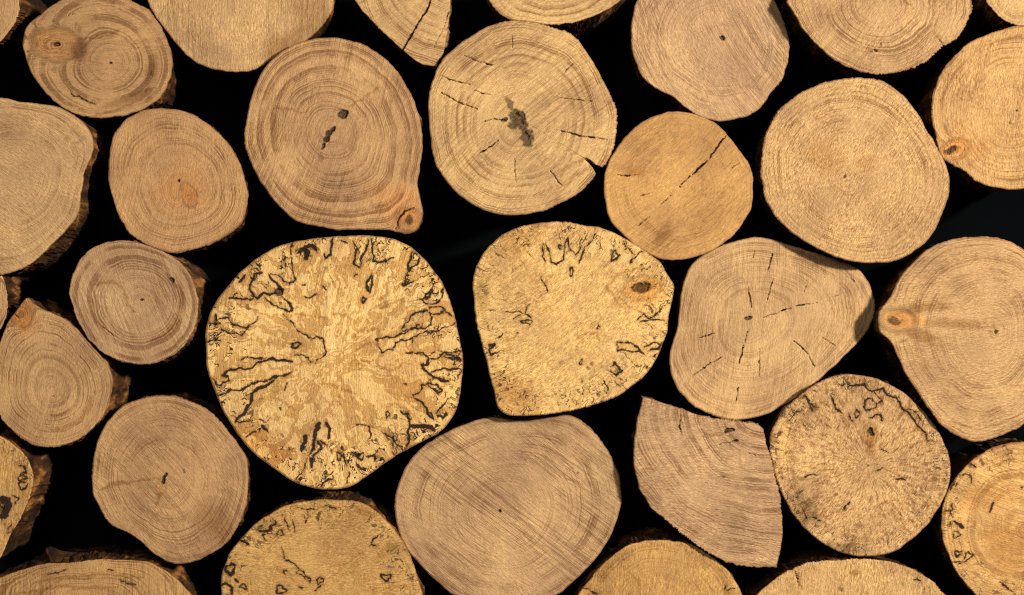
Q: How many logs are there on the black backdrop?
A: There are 32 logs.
